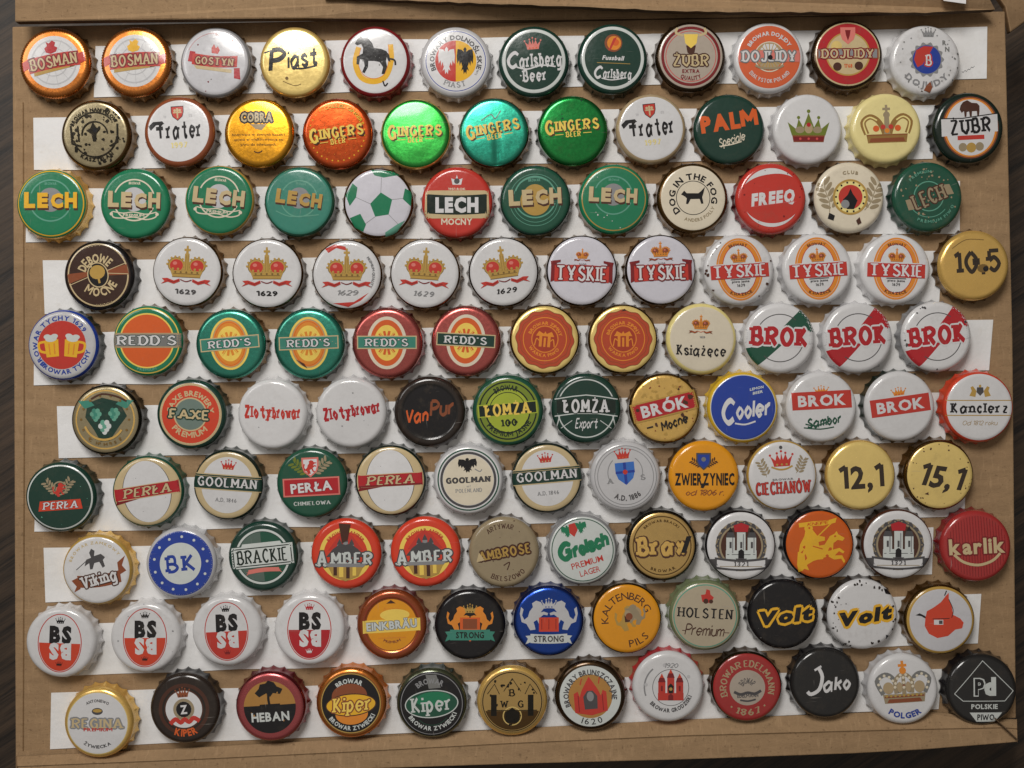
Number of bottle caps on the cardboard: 120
